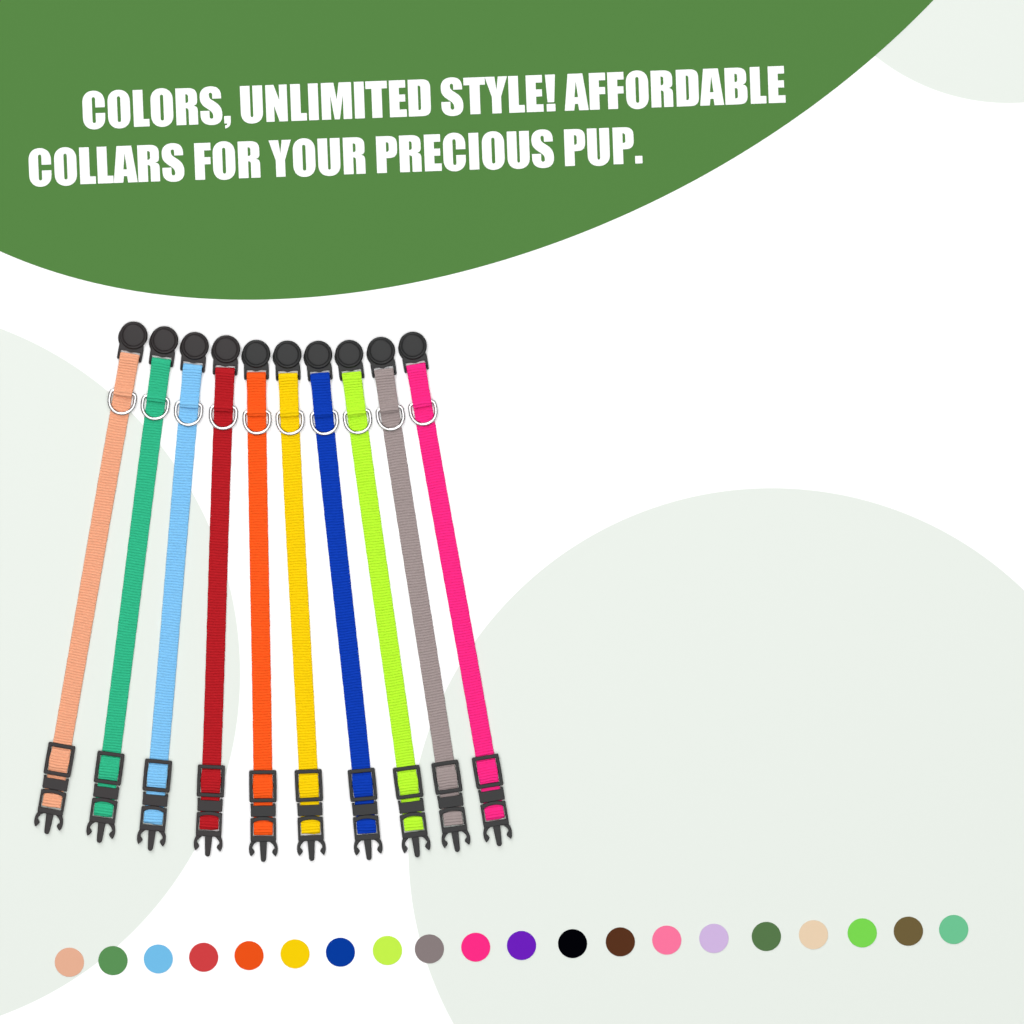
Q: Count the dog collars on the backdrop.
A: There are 10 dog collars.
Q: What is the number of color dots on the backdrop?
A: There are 20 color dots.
